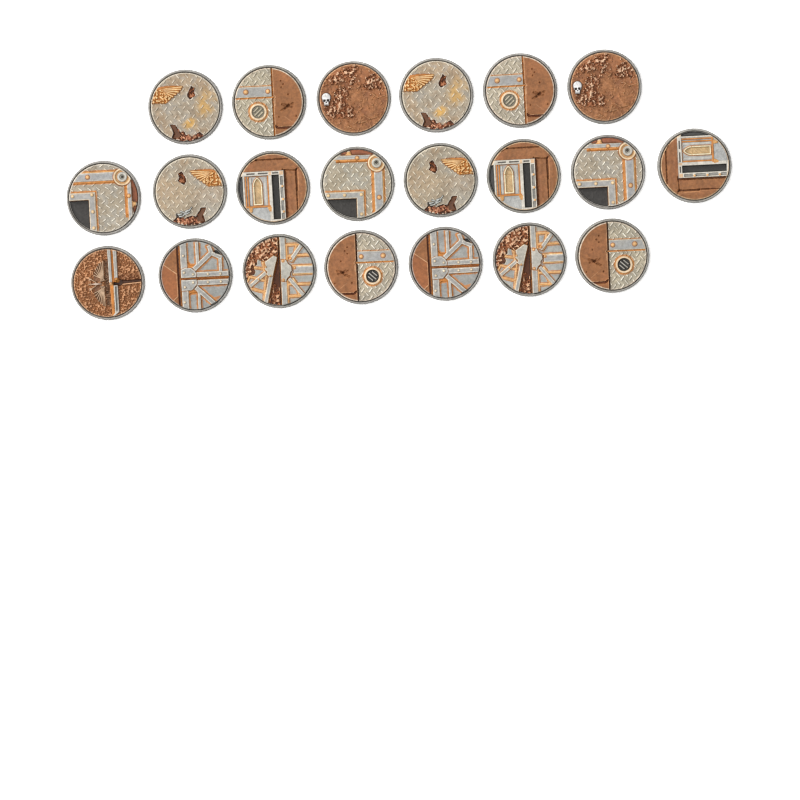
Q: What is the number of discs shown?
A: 21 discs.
